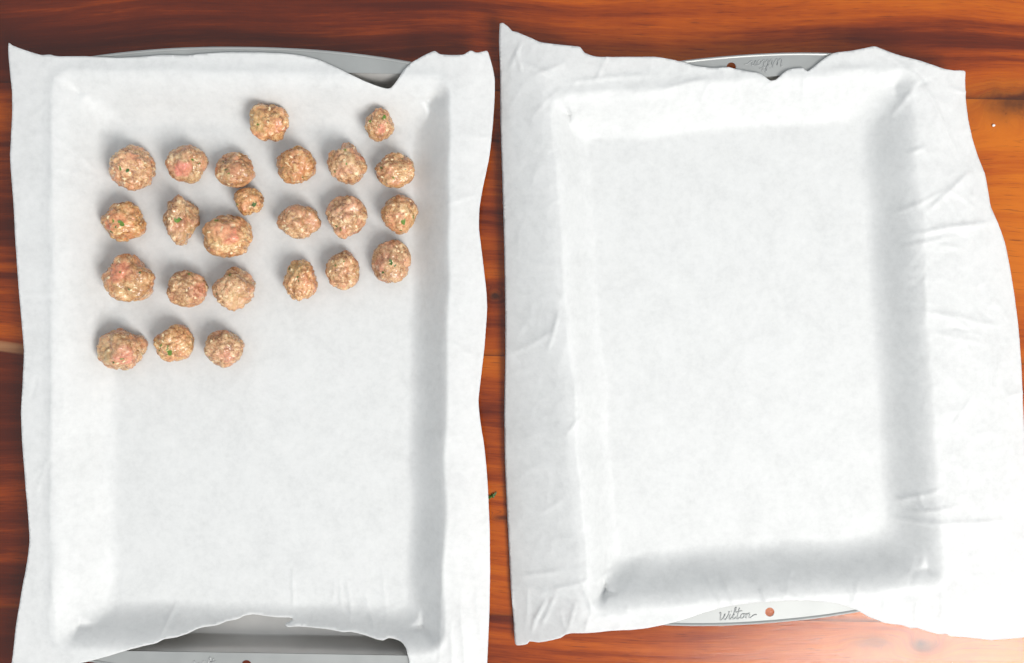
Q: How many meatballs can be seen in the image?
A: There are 24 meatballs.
